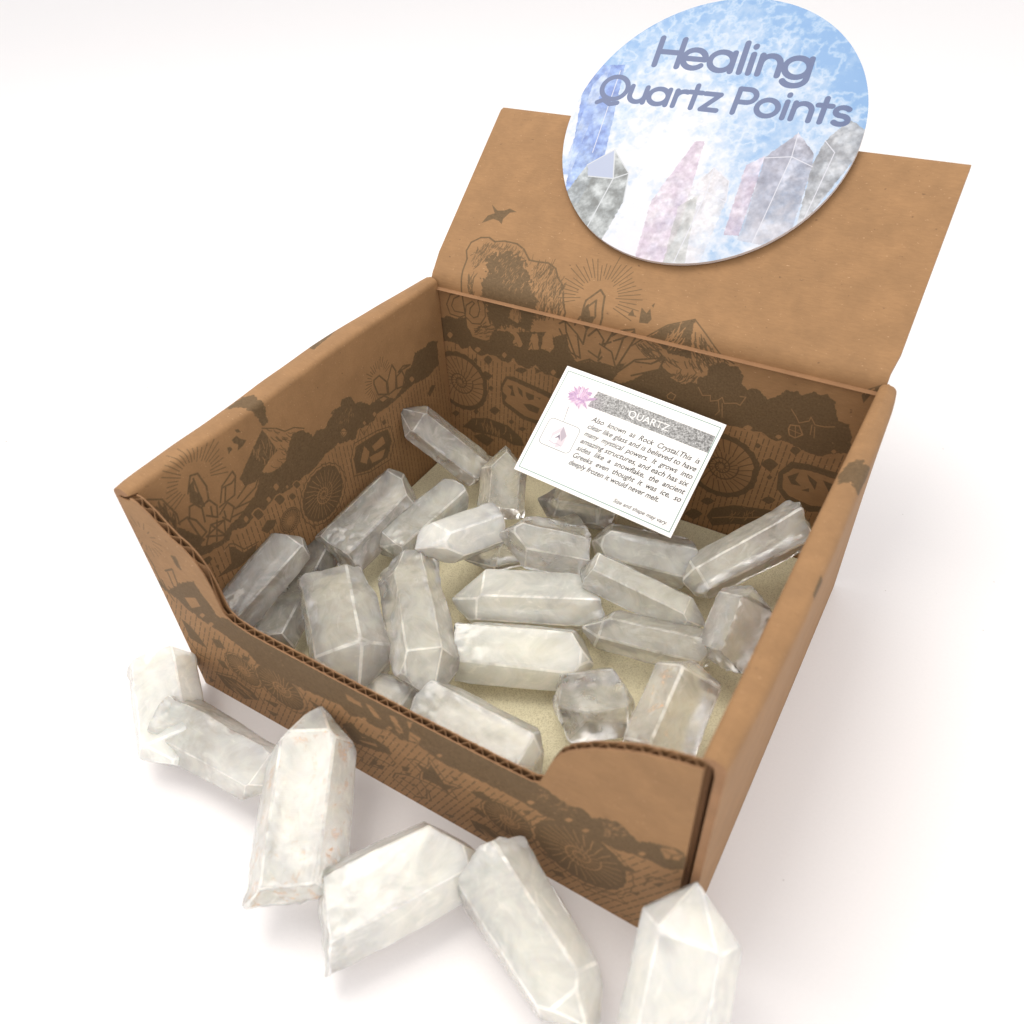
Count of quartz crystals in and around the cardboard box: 29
